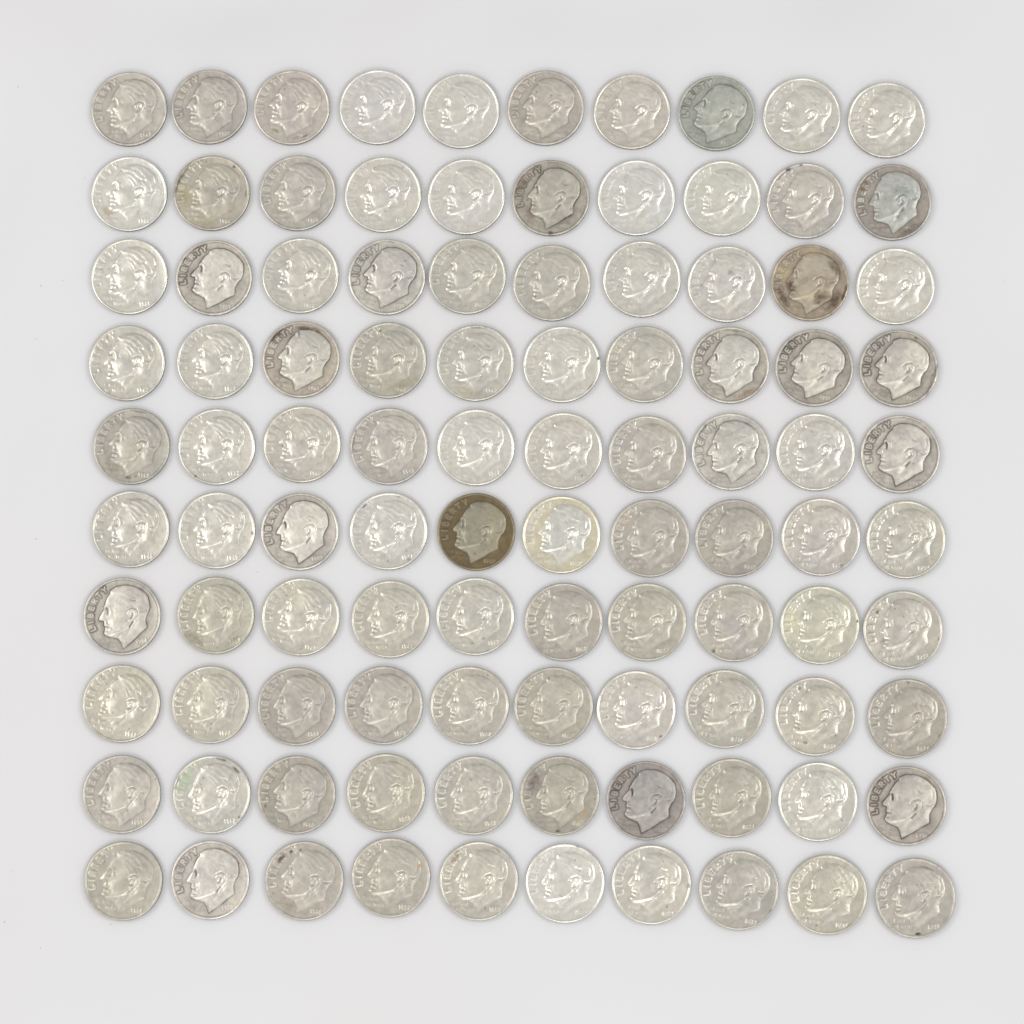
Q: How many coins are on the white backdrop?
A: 100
